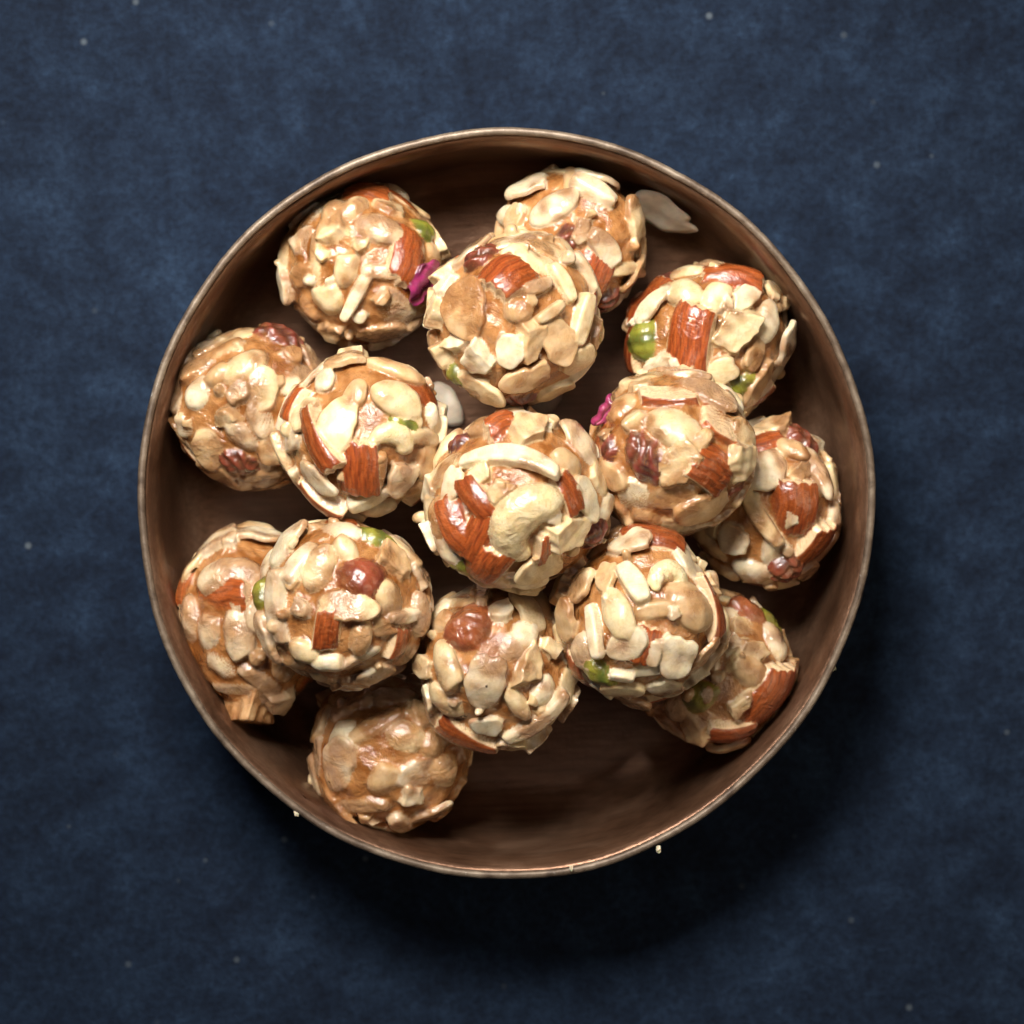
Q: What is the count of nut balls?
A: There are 15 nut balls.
